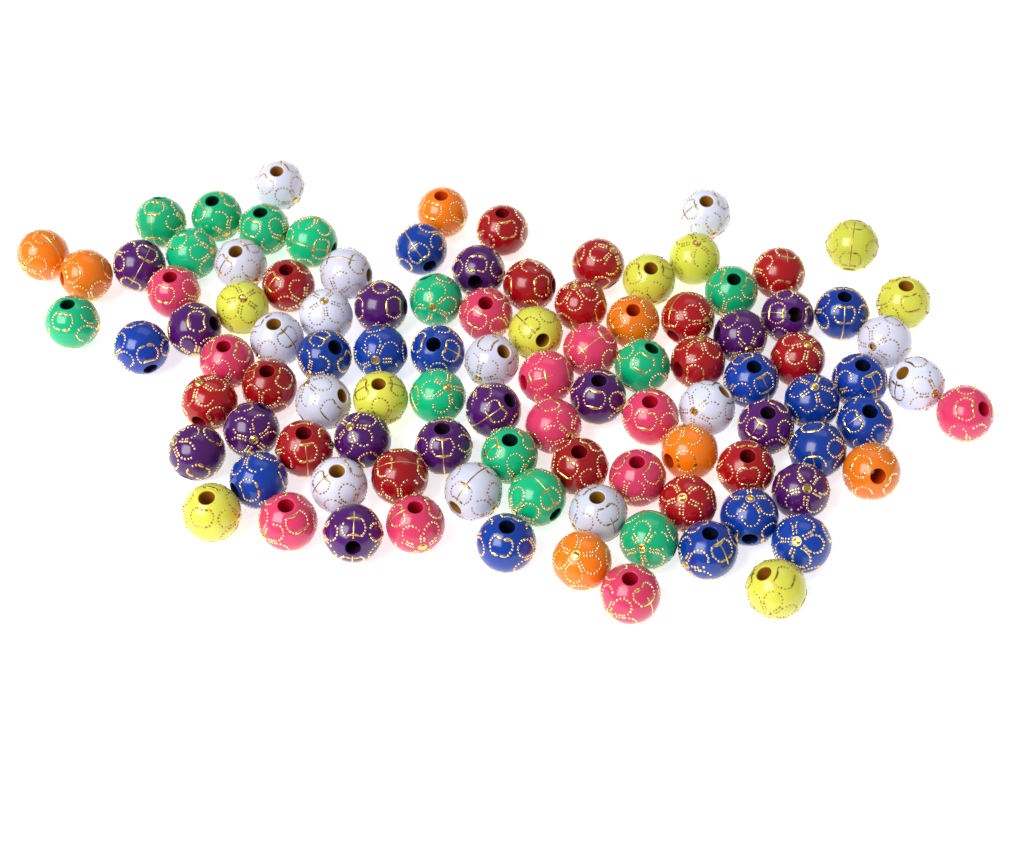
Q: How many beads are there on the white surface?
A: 102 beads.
